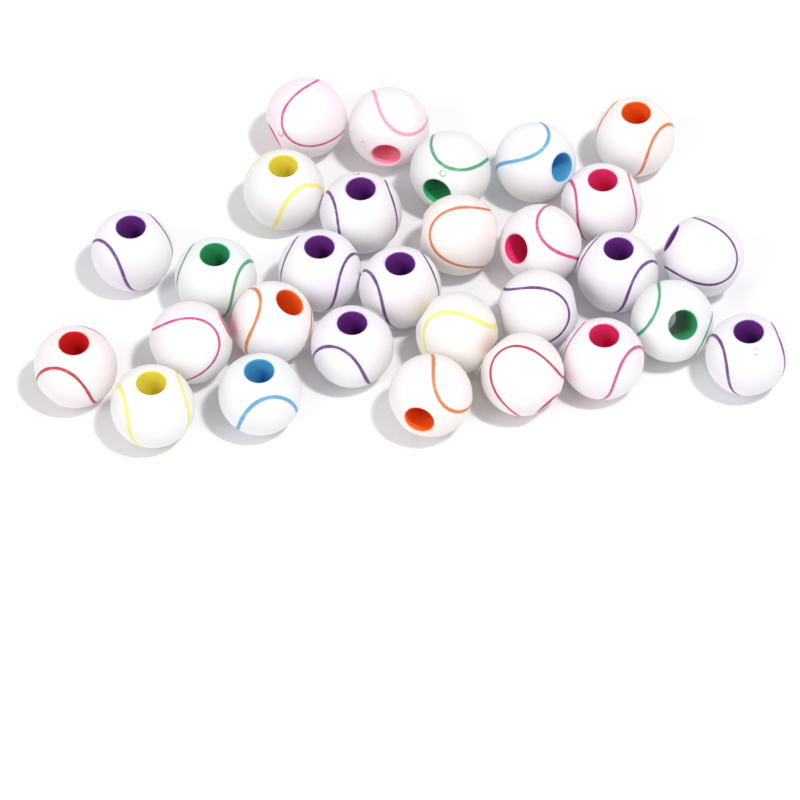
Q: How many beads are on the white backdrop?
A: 29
